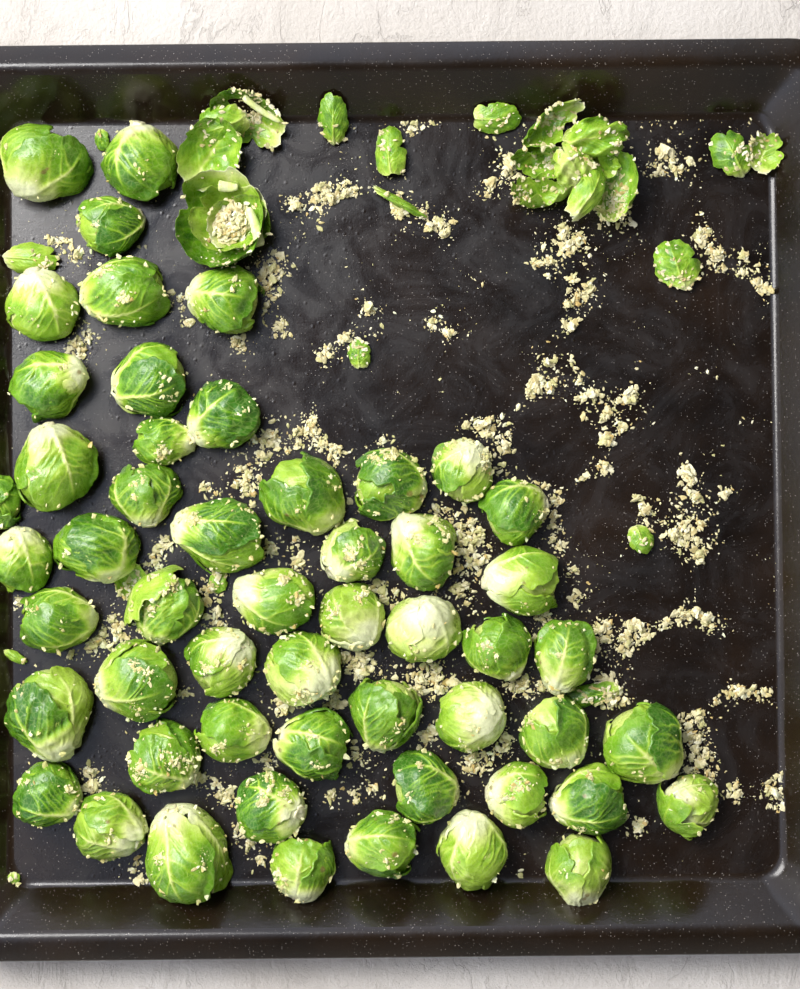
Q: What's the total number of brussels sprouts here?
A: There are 53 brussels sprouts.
